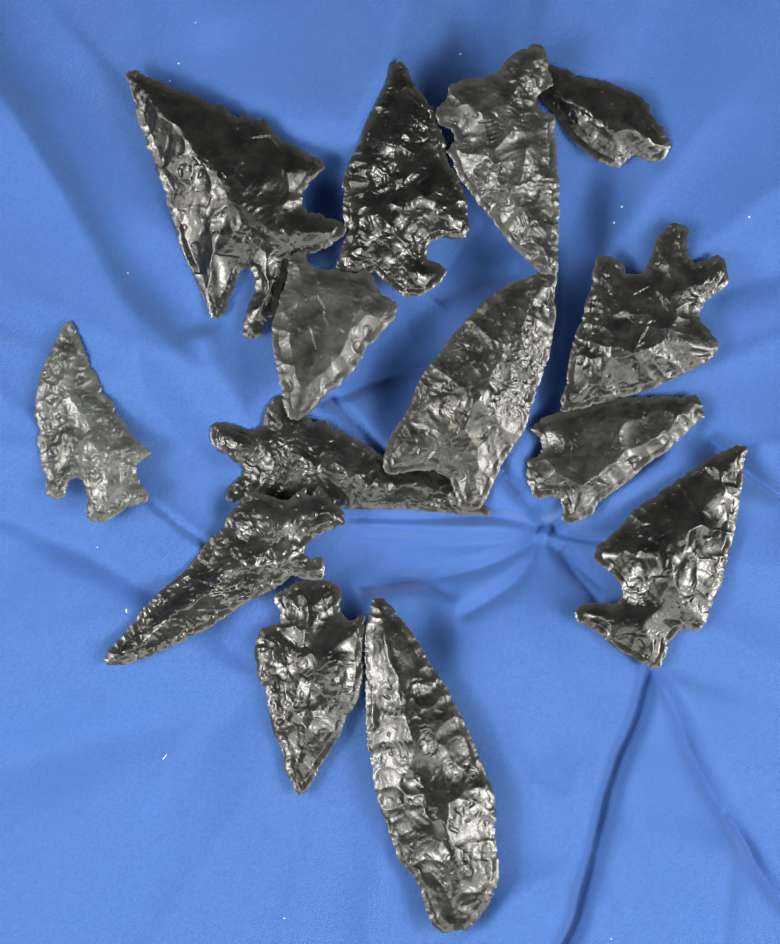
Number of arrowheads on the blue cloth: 14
